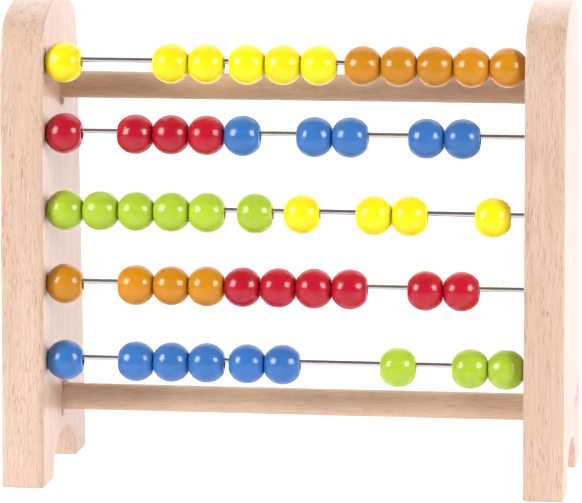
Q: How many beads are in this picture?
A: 49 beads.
